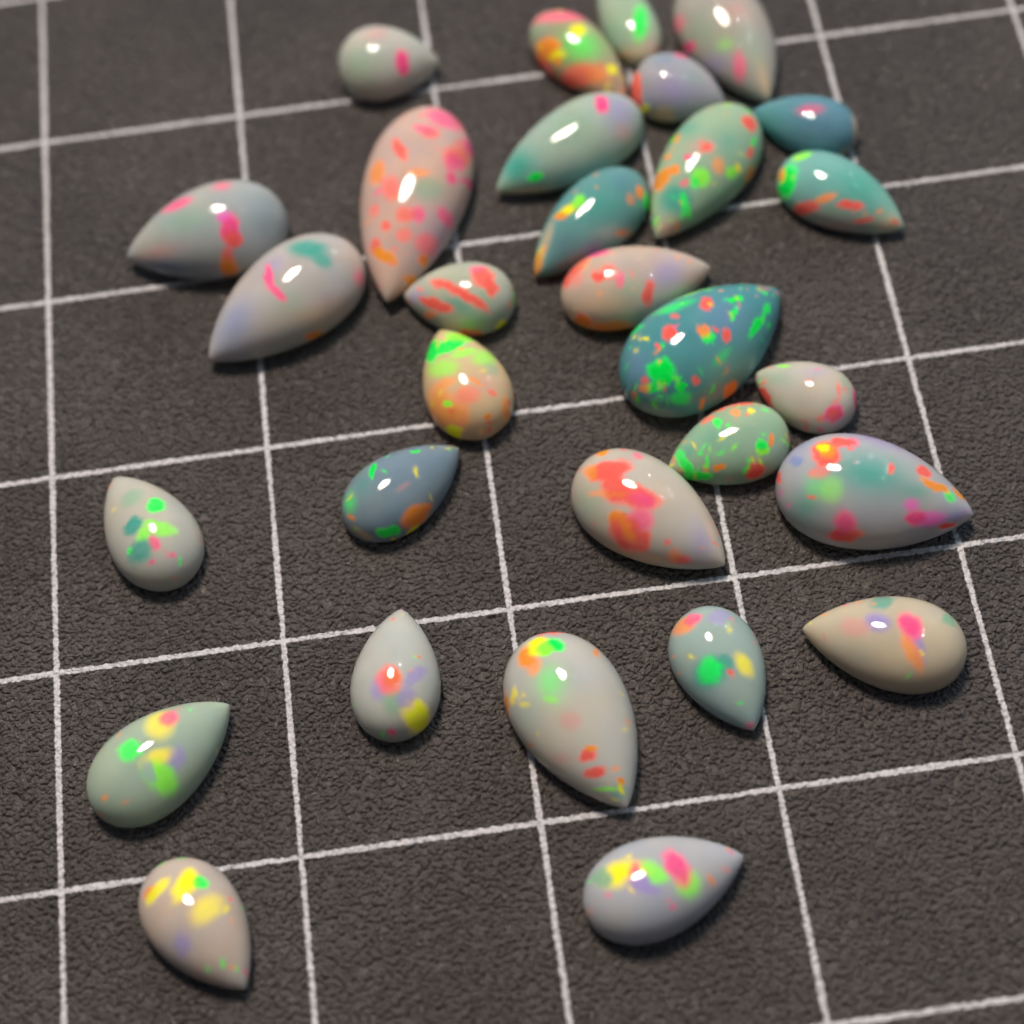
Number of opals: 30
